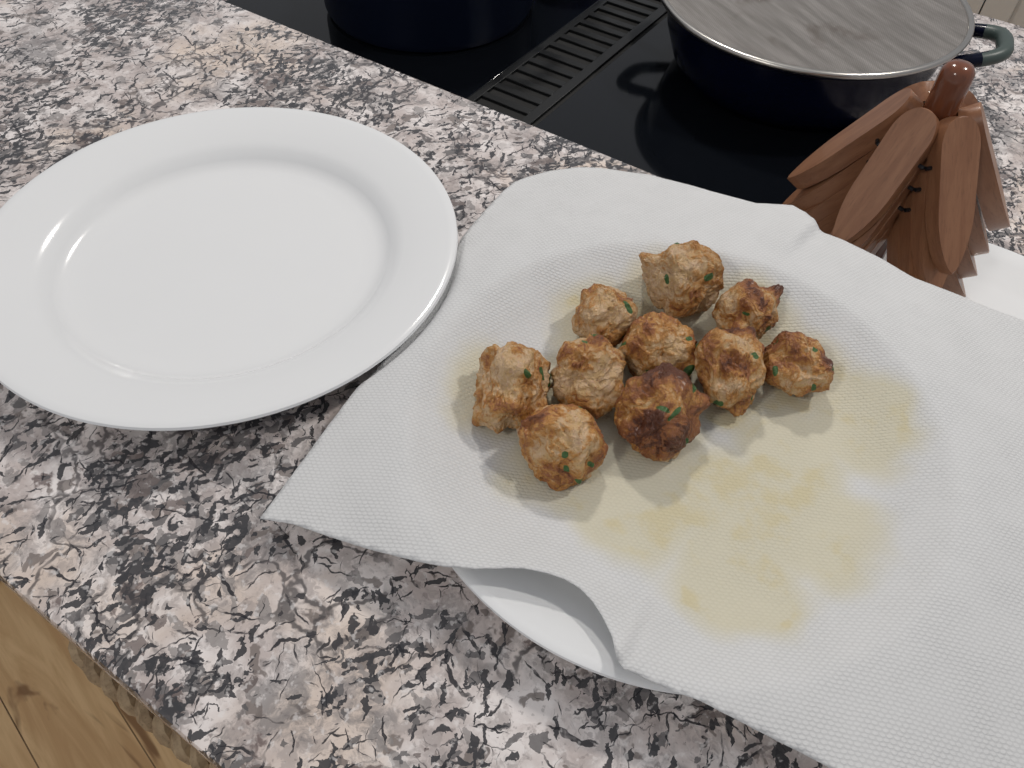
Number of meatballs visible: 10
